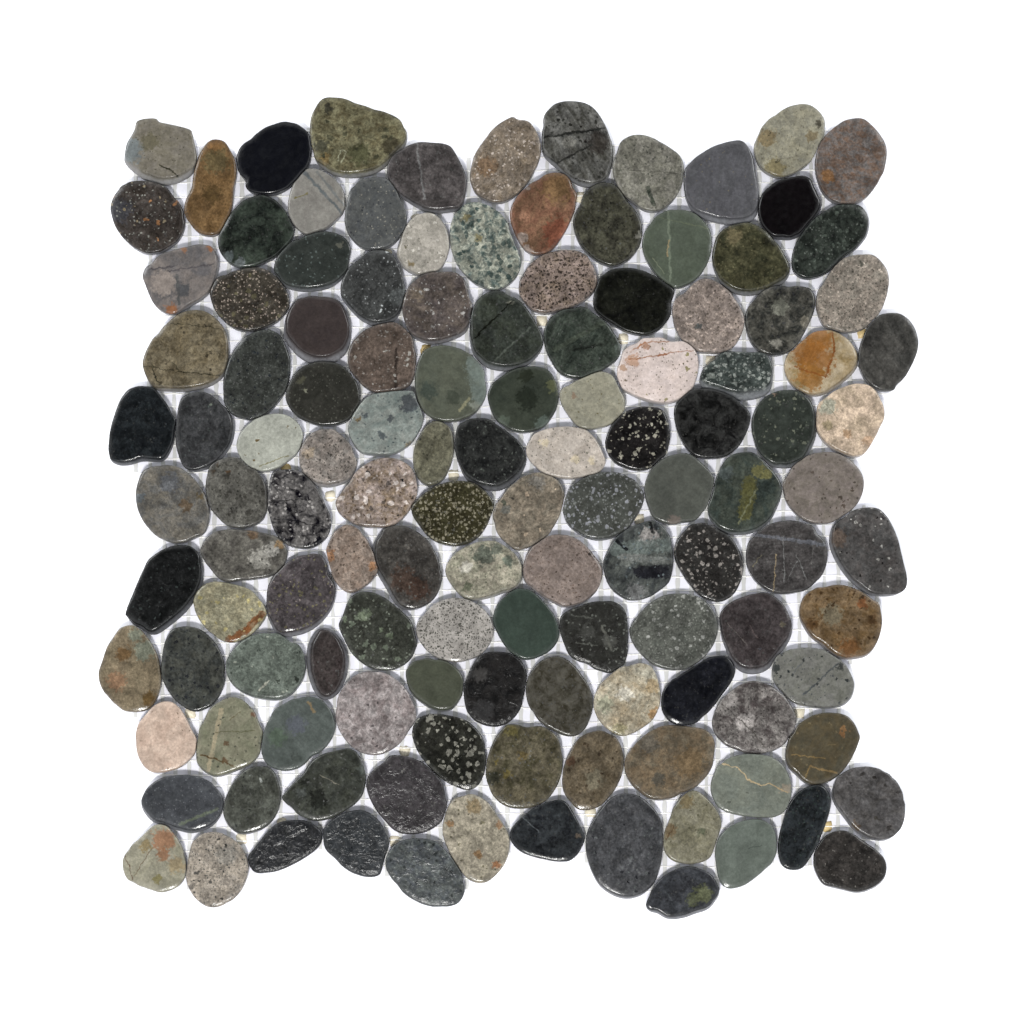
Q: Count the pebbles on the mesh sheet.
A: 127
